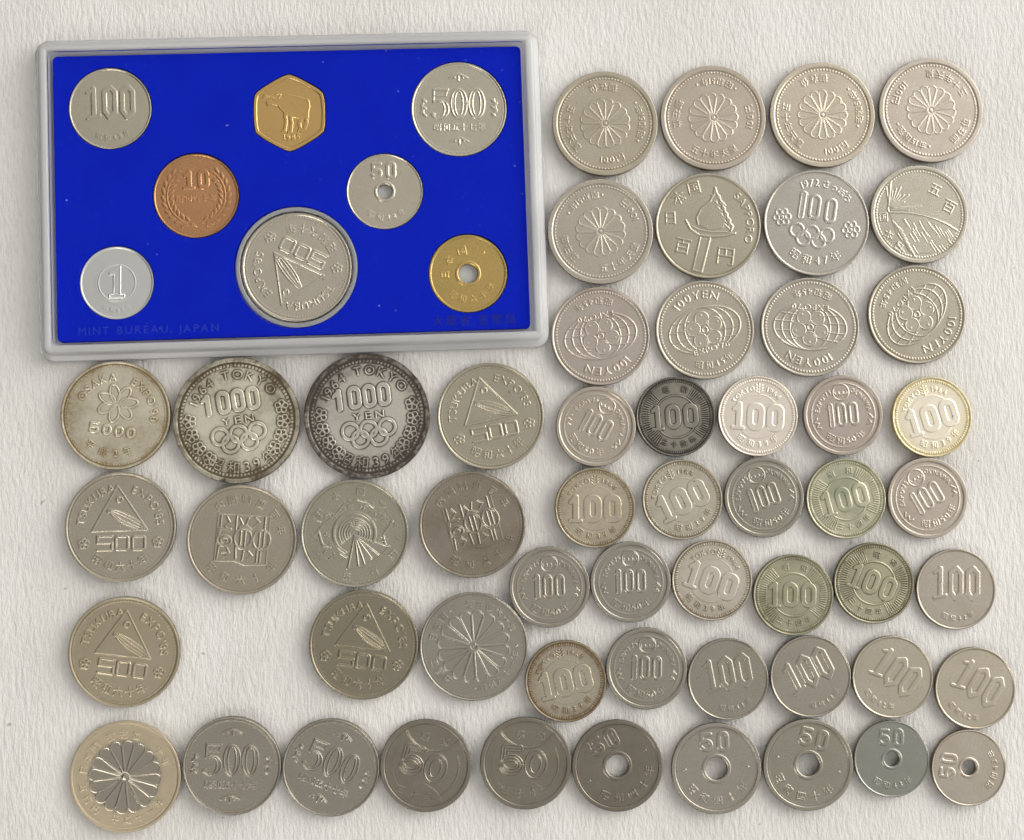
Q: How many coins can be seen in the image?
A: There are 63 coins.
